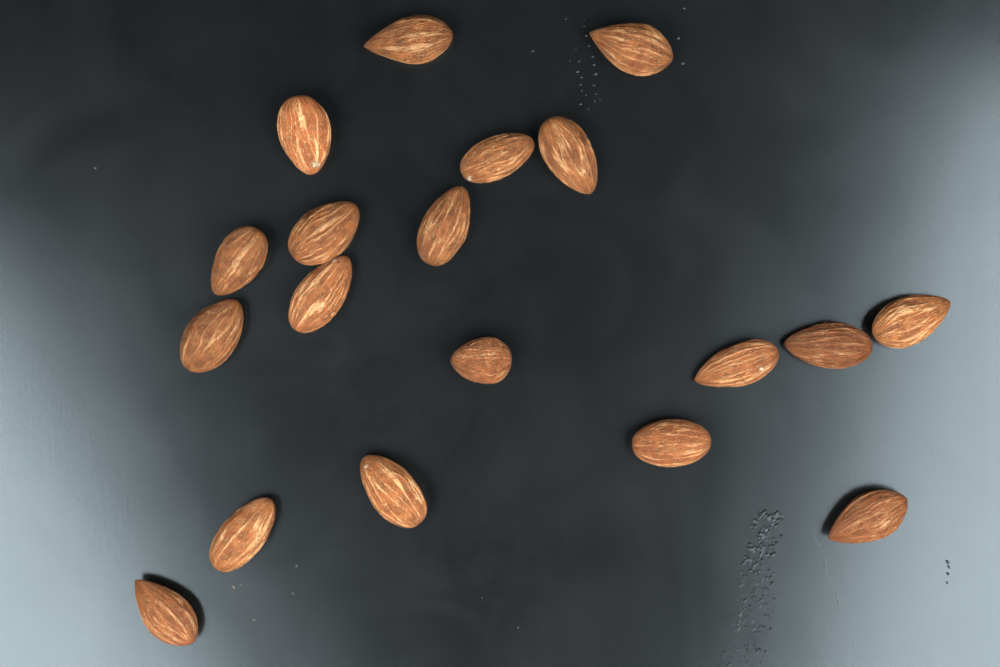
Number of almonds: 19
